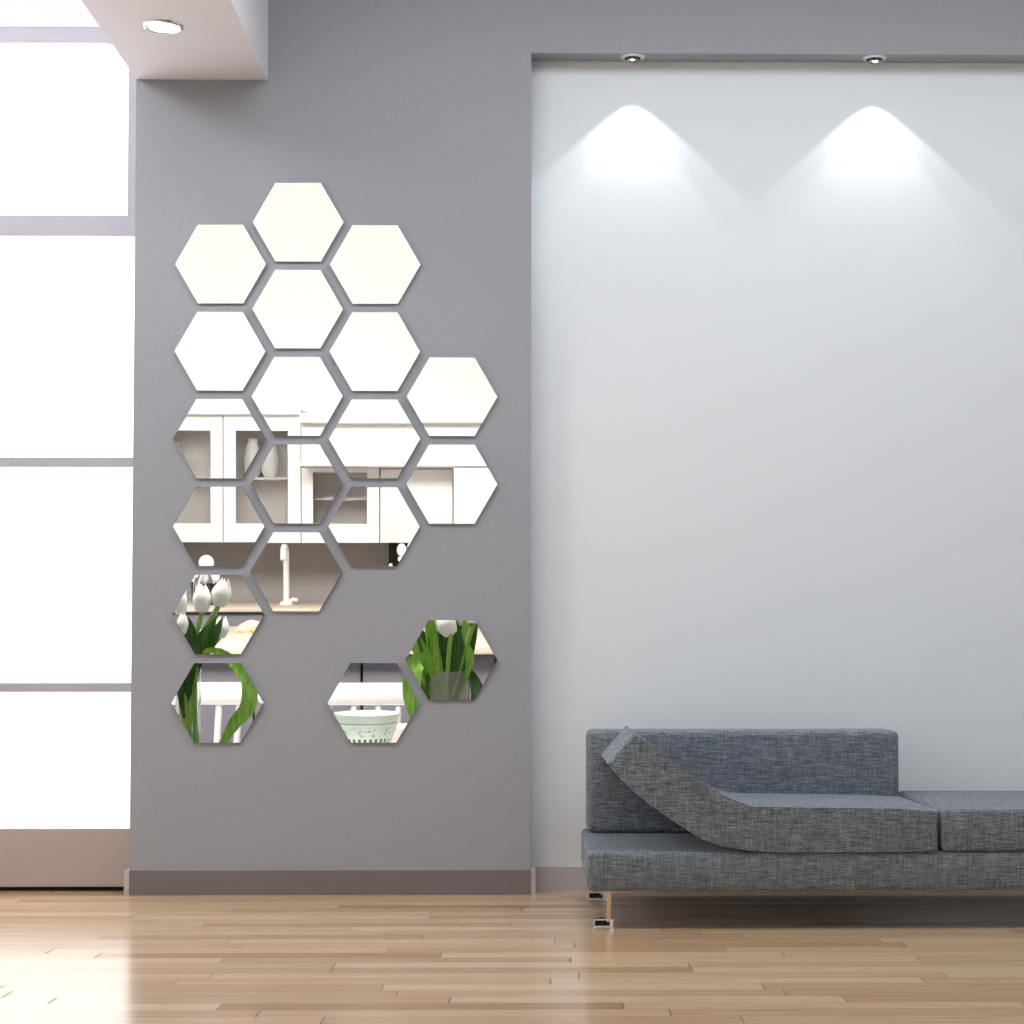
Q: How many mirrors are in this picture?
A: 19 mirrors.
